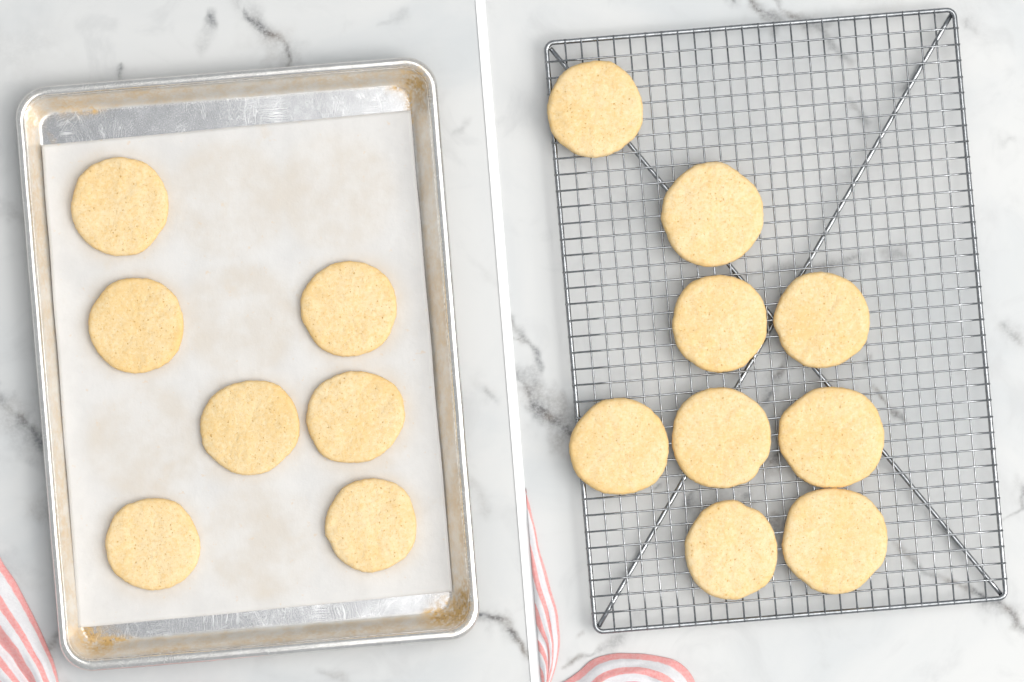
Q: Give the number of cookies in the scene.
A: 16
